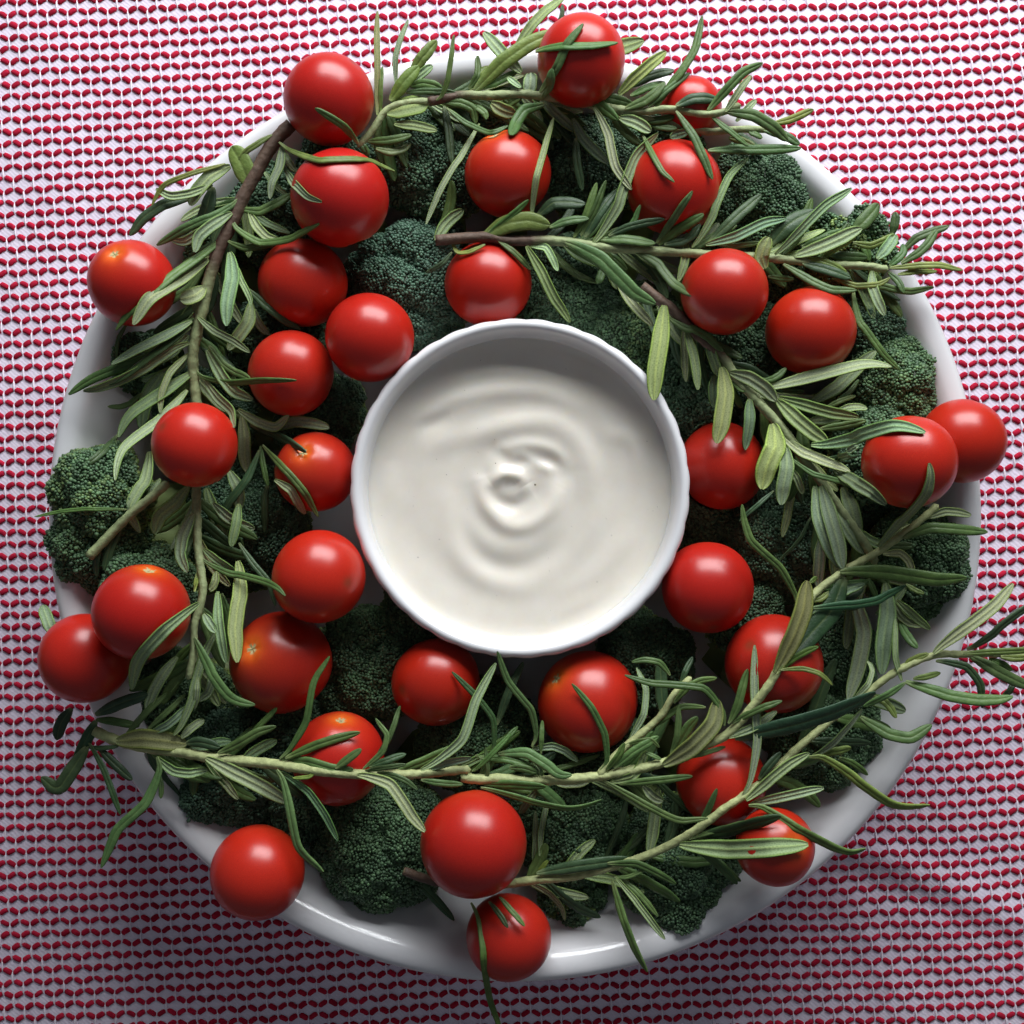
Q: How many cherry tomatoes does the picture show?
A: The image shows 32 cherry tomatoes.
